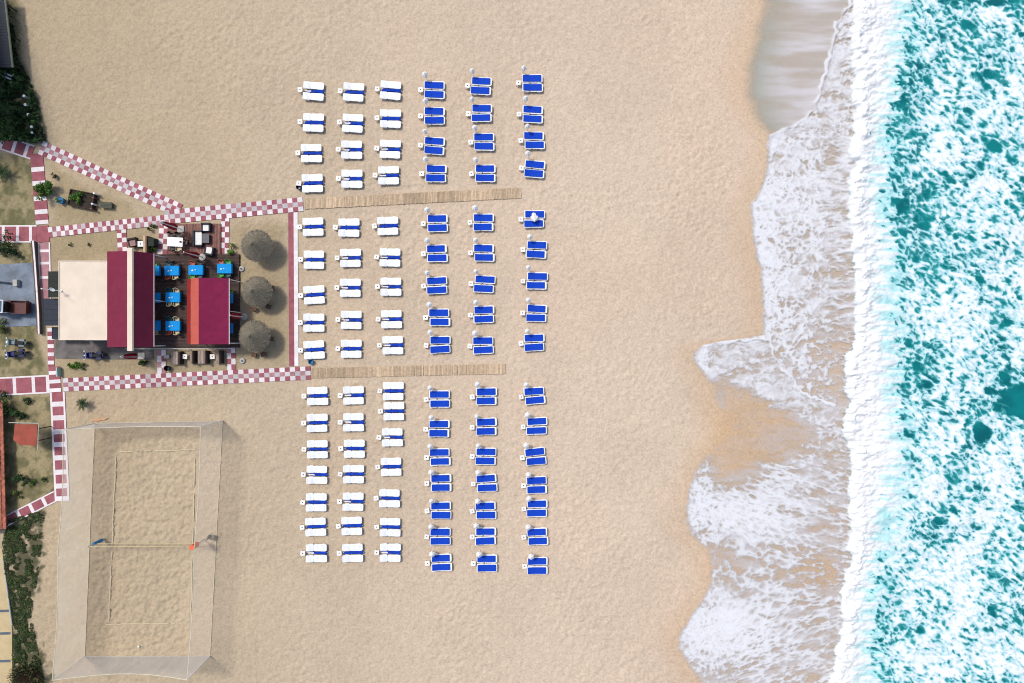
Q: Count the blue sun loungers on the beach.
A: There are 96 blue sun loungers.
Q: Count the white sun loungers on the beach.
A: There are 96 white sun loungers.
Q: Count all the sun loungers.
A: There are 192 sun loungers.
